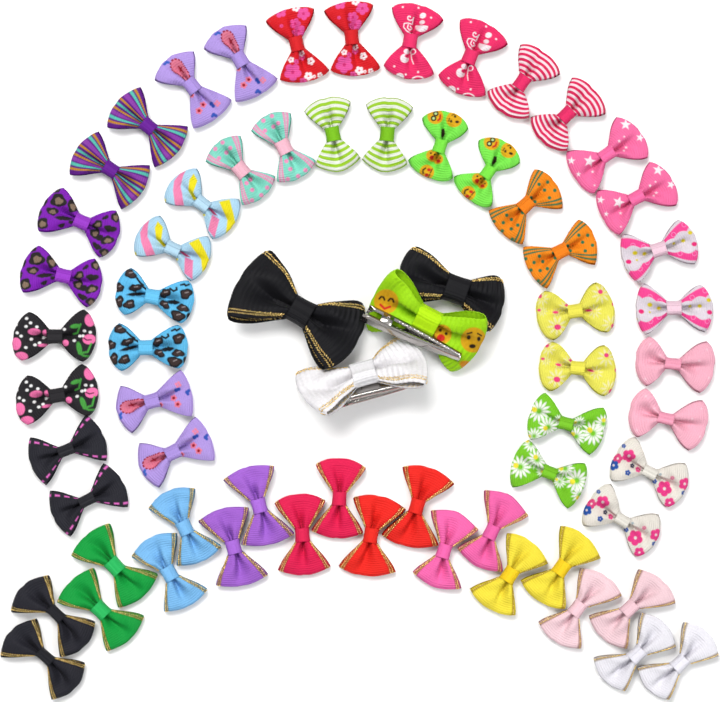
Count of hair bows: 66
